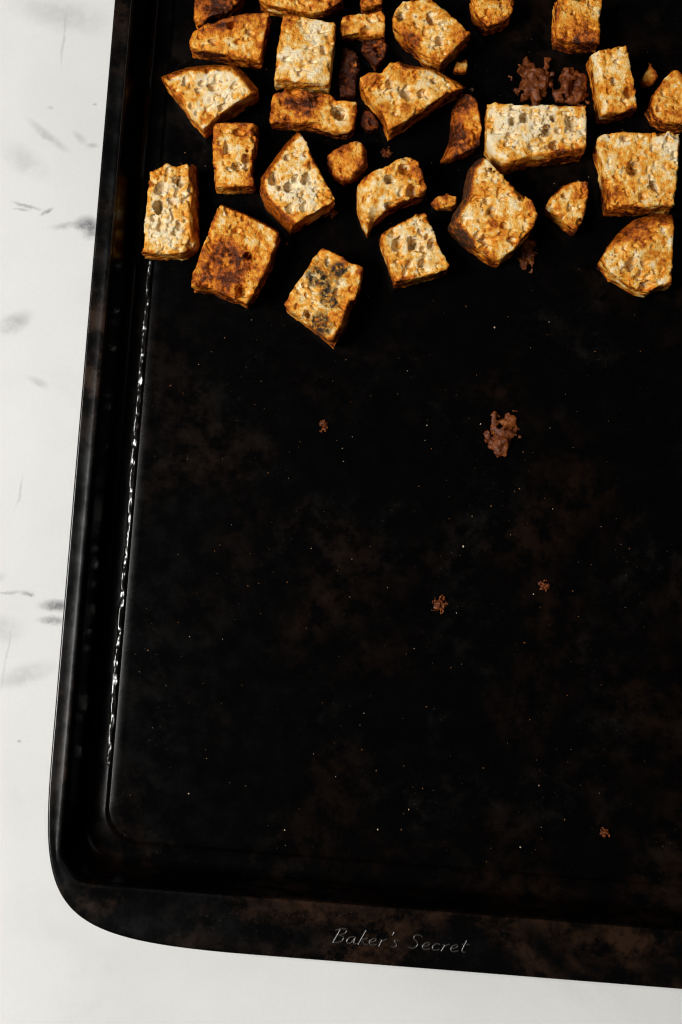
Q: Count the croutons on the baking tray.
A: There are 34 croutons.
